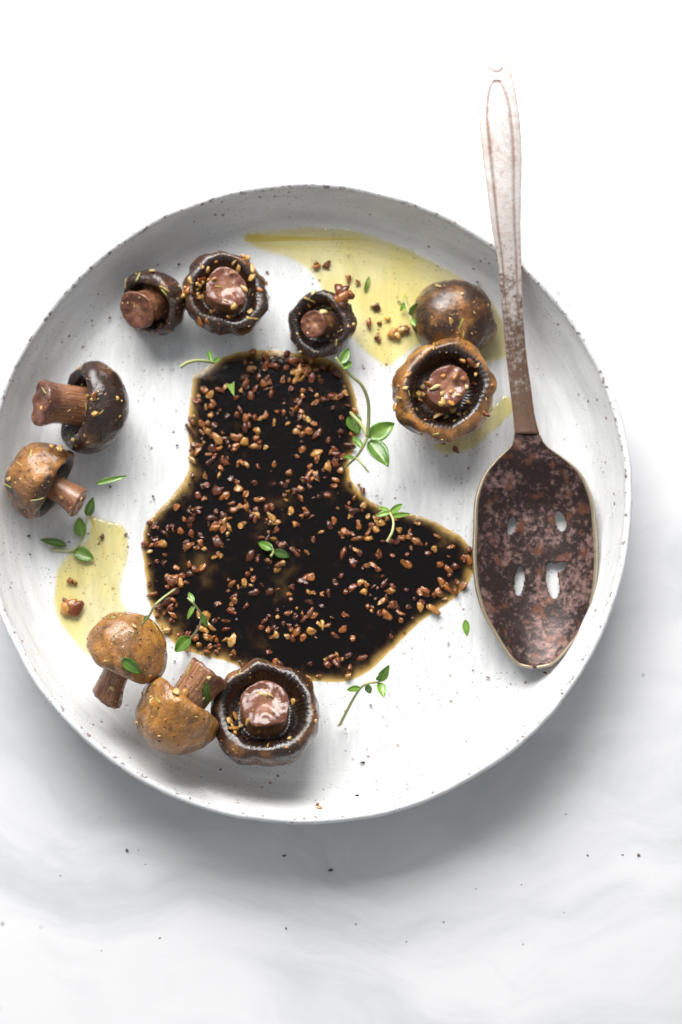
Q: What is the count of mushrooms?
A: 10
